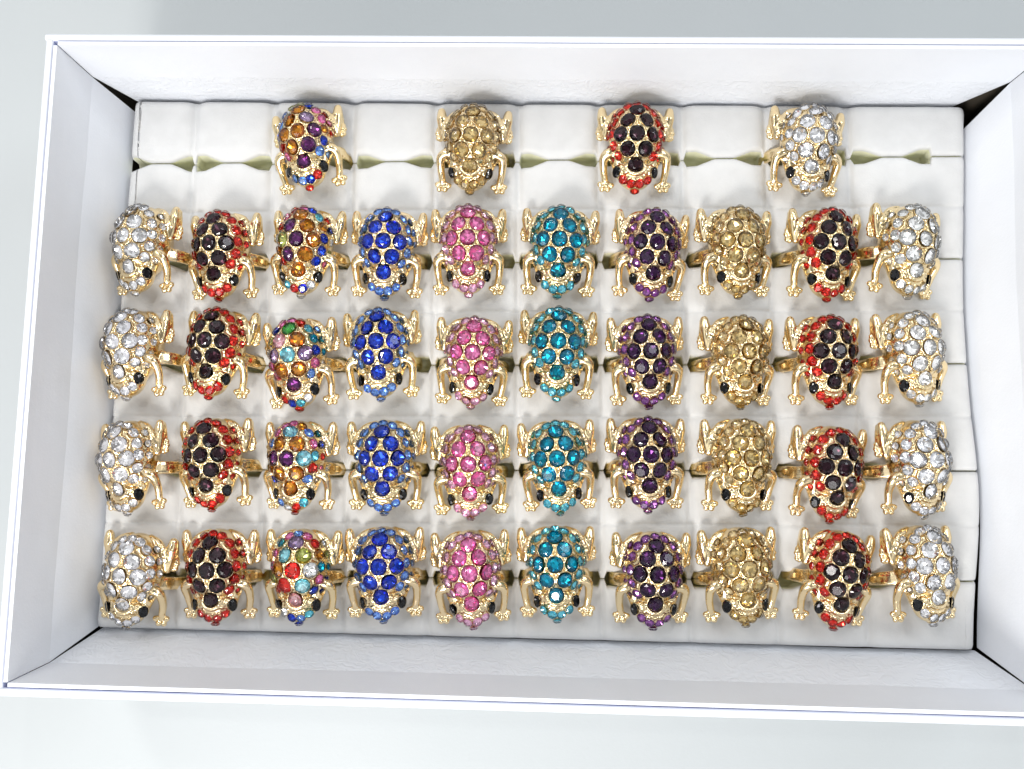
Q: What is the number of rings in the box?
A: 44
